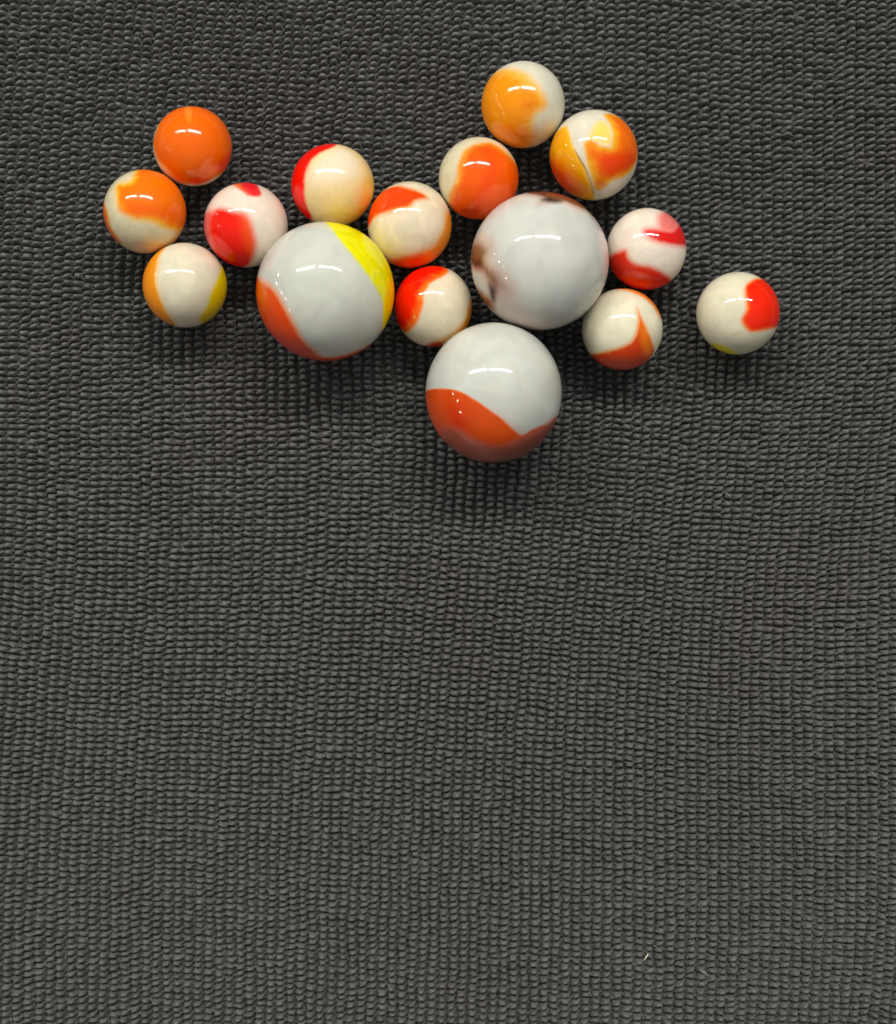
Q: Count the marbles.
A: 16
